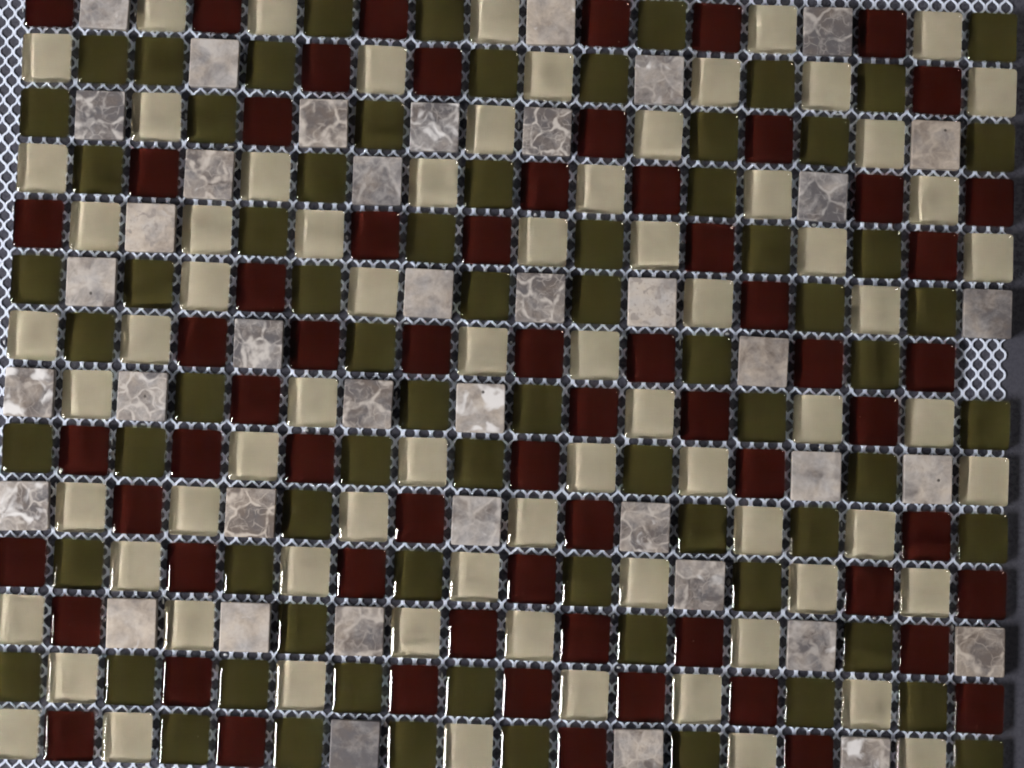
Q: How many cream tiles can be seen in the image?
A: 73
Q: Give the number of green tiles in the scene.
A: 73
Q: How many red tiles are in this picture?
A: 65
